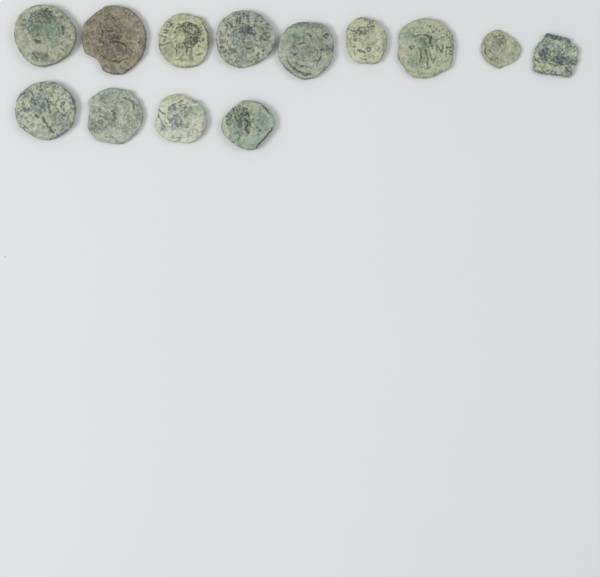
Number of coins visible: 13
